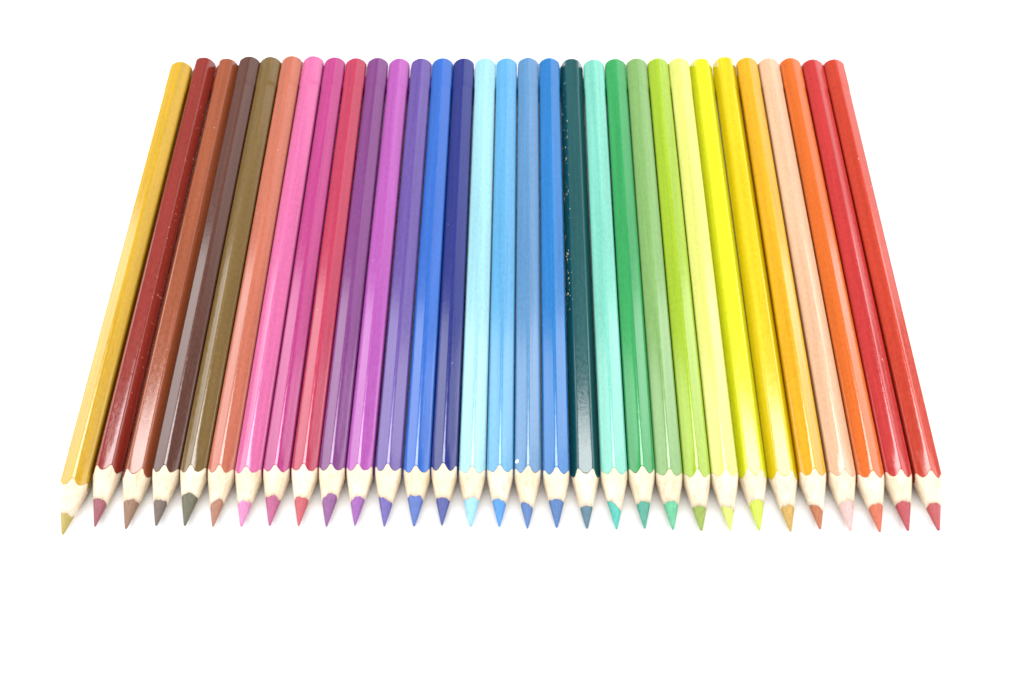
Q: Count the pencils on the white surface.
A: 31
